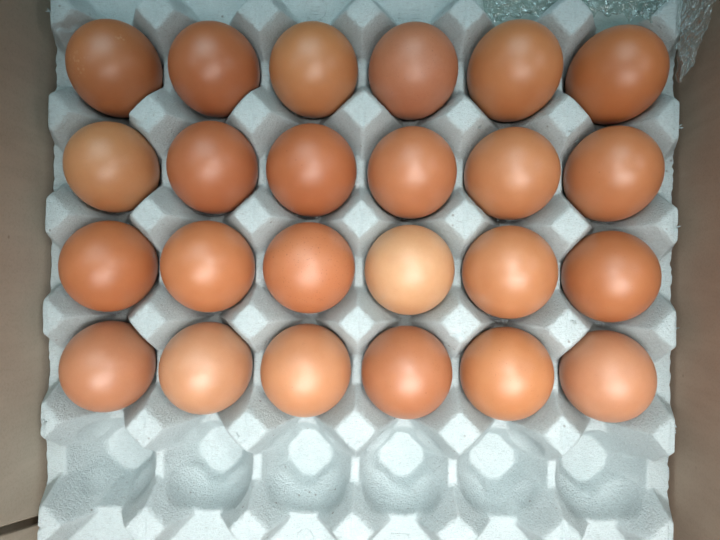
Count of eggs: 24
